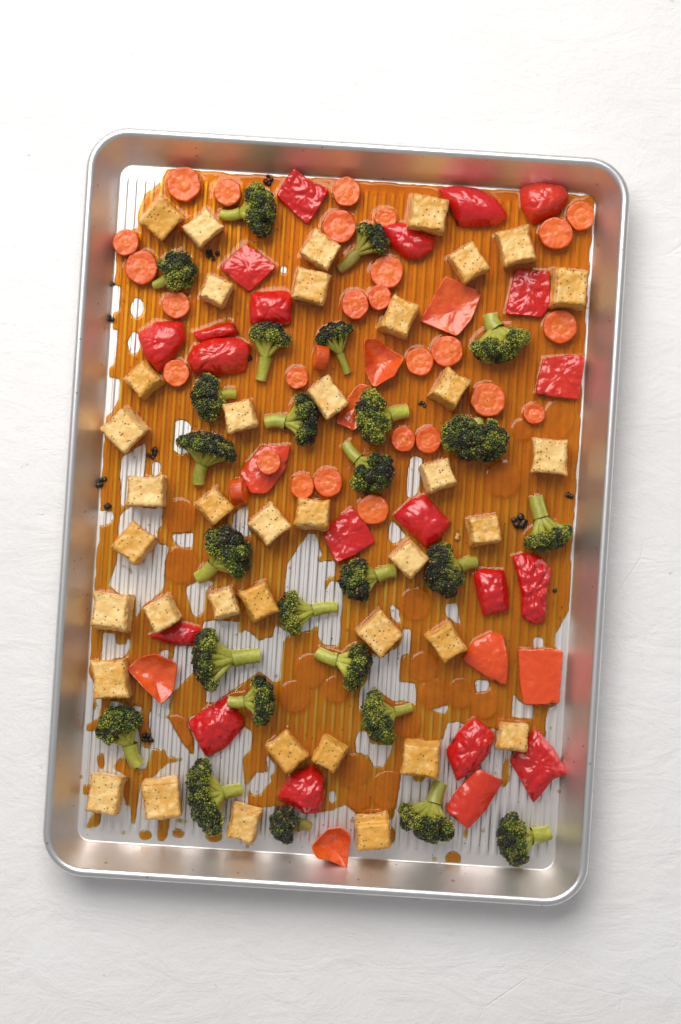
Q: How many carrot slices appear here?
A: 28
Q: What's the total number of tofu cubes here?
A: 39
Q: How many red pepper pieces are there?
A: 29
